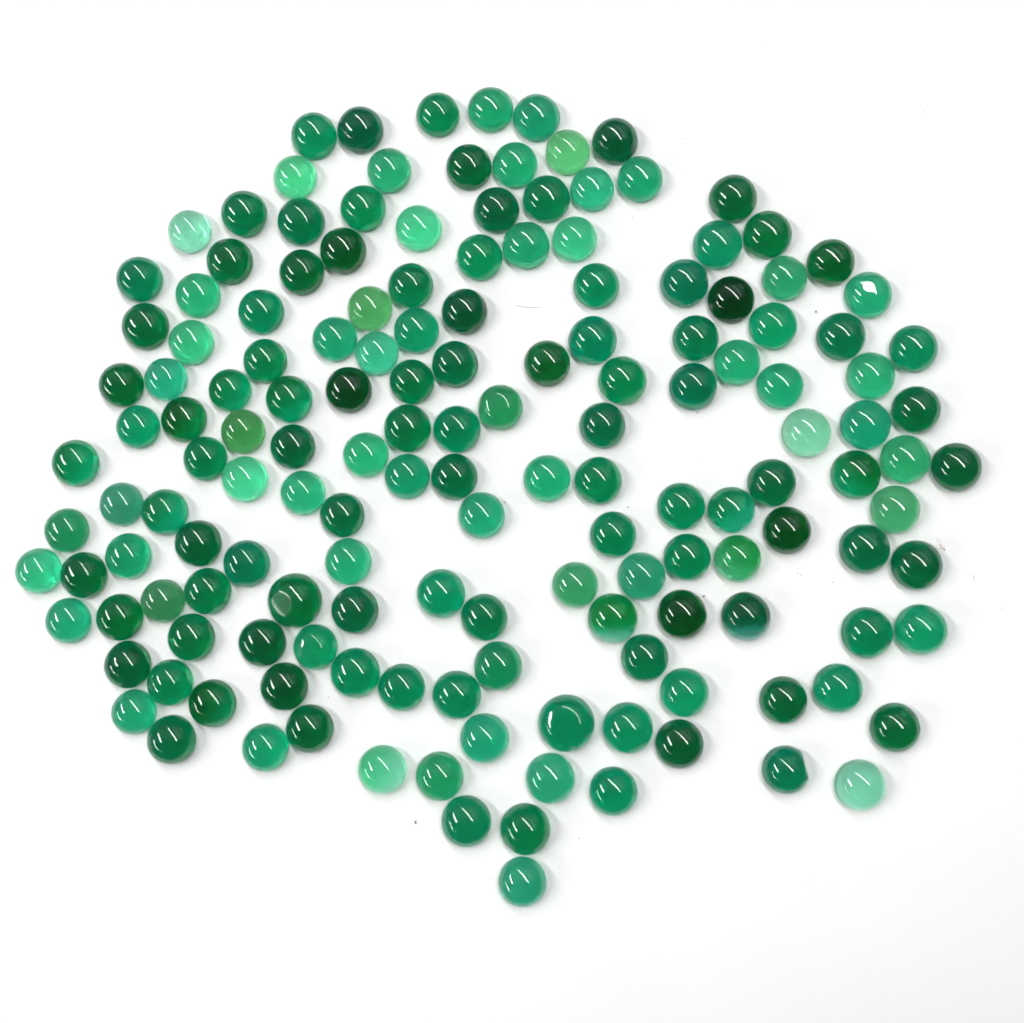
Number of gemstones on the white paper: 157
